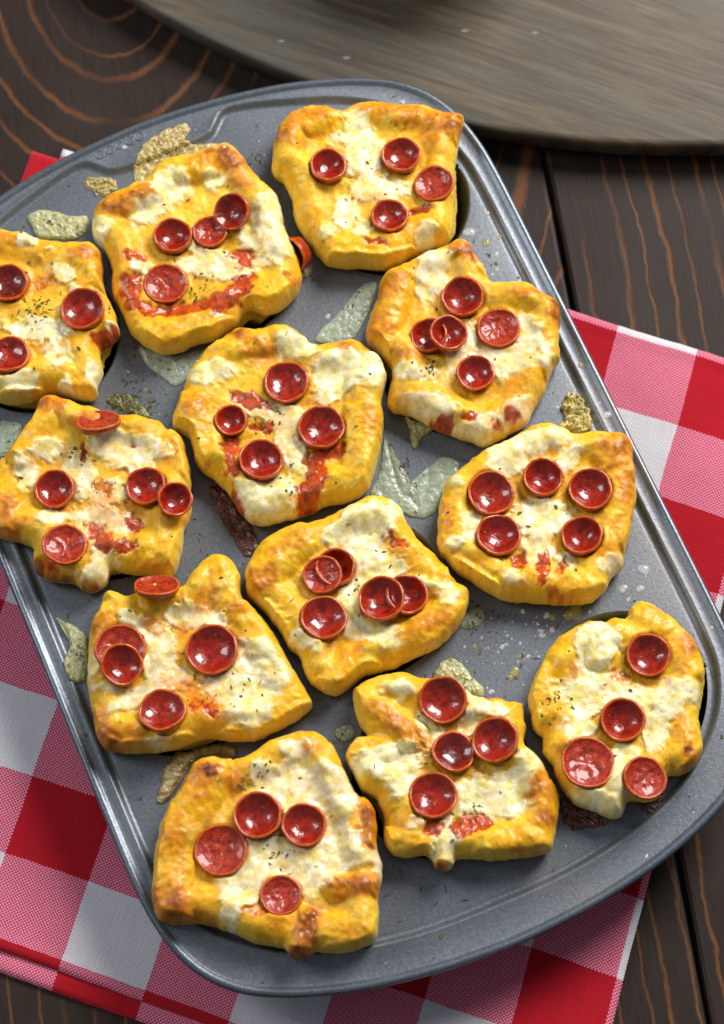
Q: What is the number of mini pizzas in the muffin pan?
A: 12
